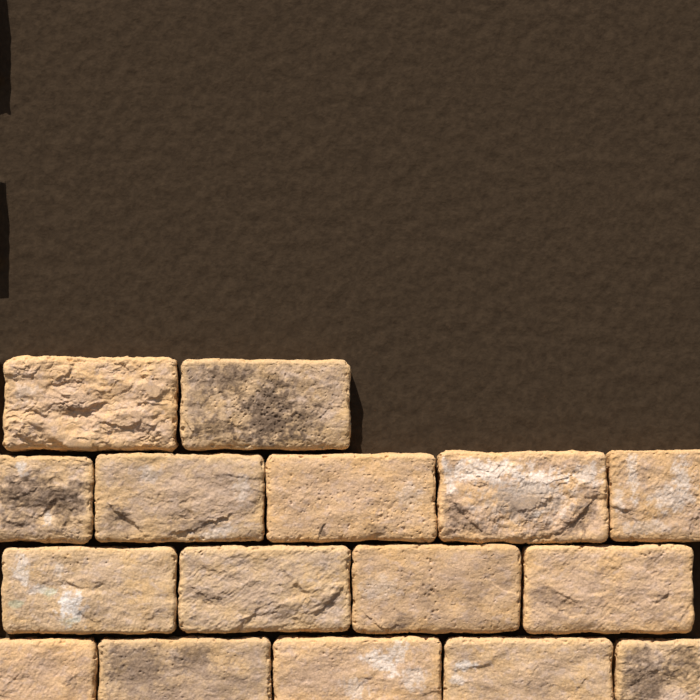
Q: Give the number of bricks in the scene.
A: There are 16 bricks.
